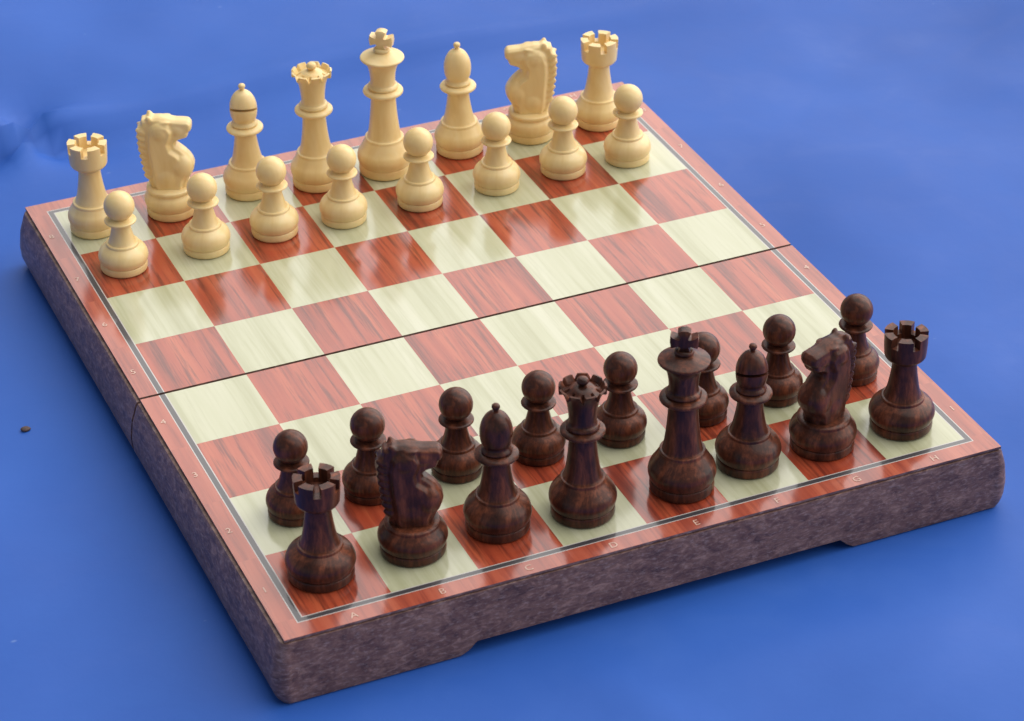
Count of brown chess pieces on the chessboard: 16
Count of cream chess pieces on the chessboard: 16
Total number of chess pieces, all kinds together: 32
